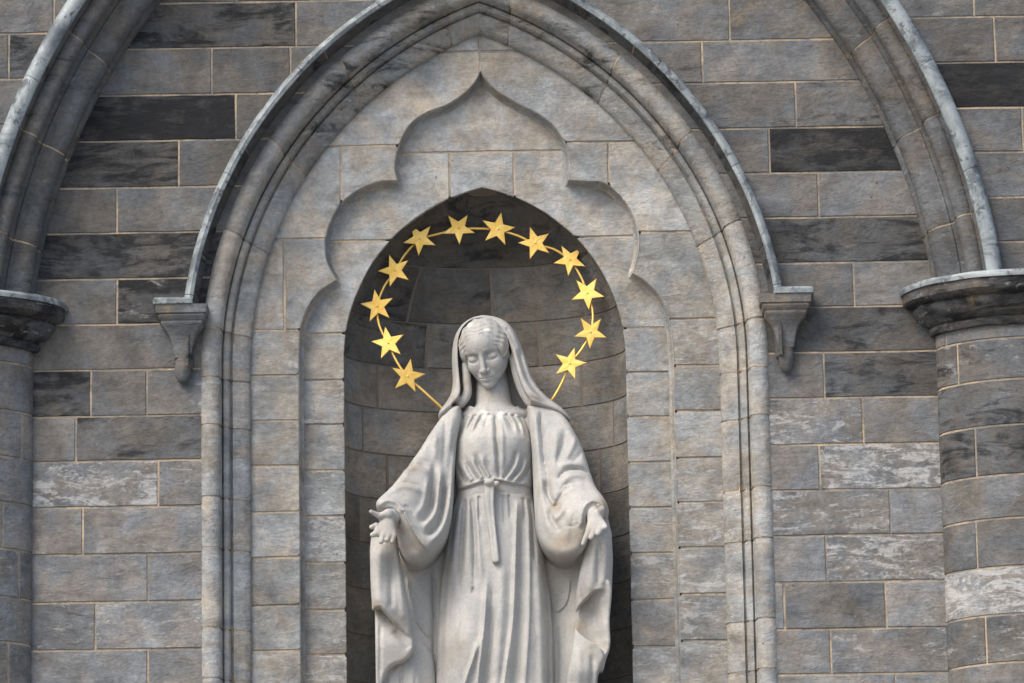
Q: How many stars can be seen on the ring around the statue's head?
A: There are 12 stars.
